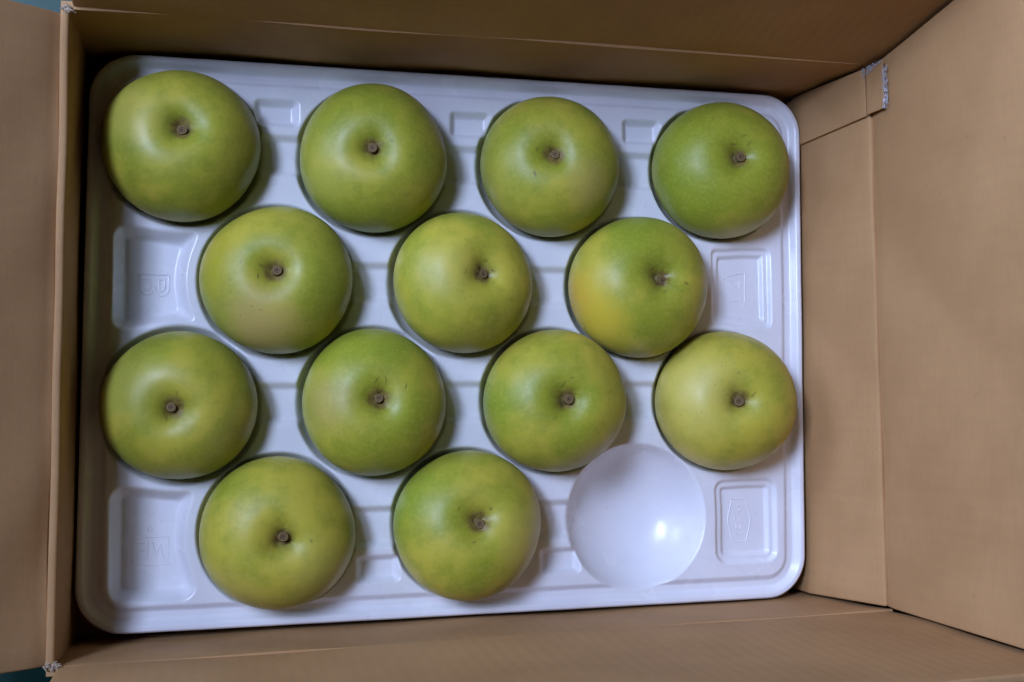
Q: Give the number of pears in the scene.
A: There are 13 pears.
